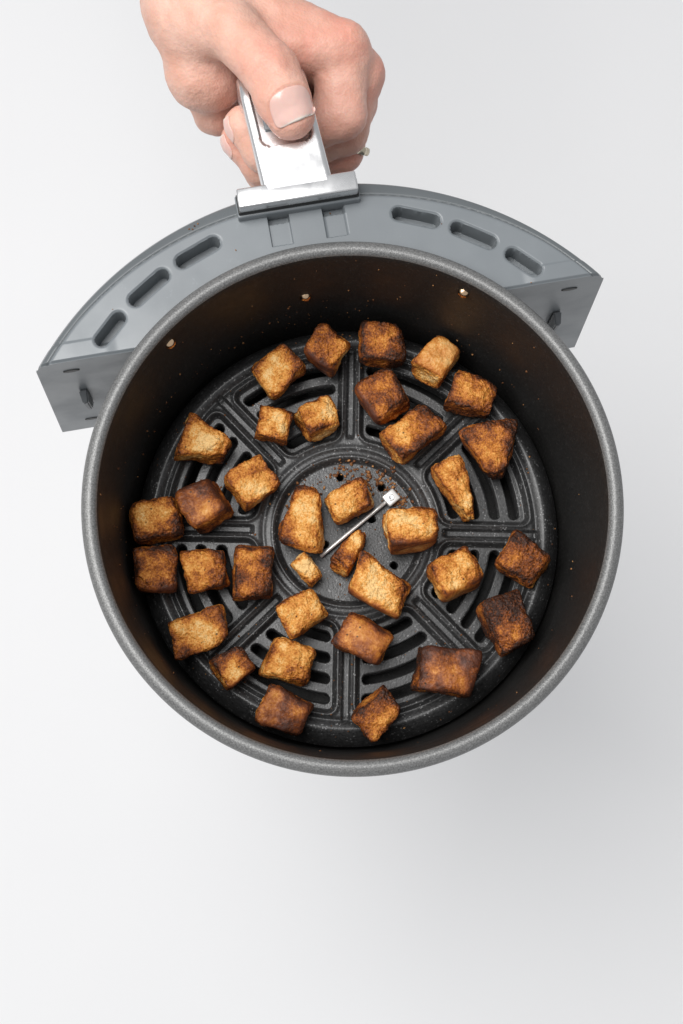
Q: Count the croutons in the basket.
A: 35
